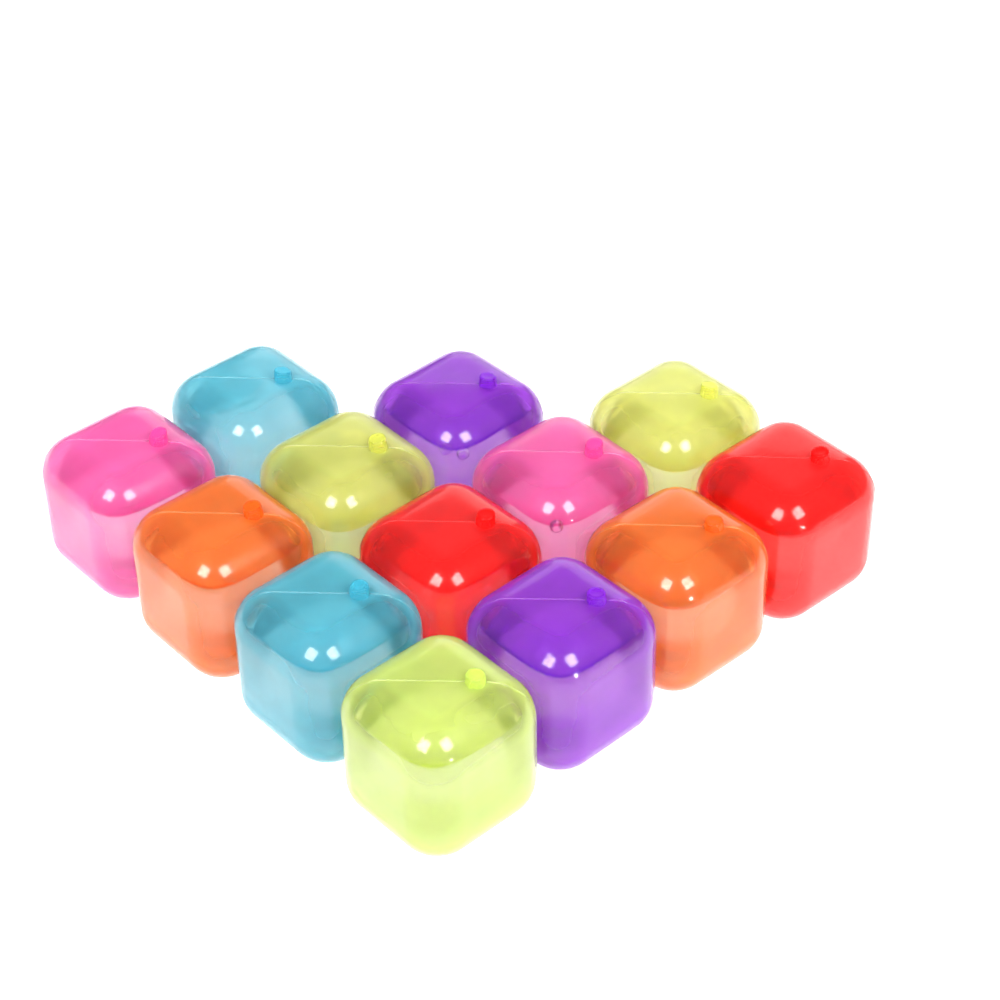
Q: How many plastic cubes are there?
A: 13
